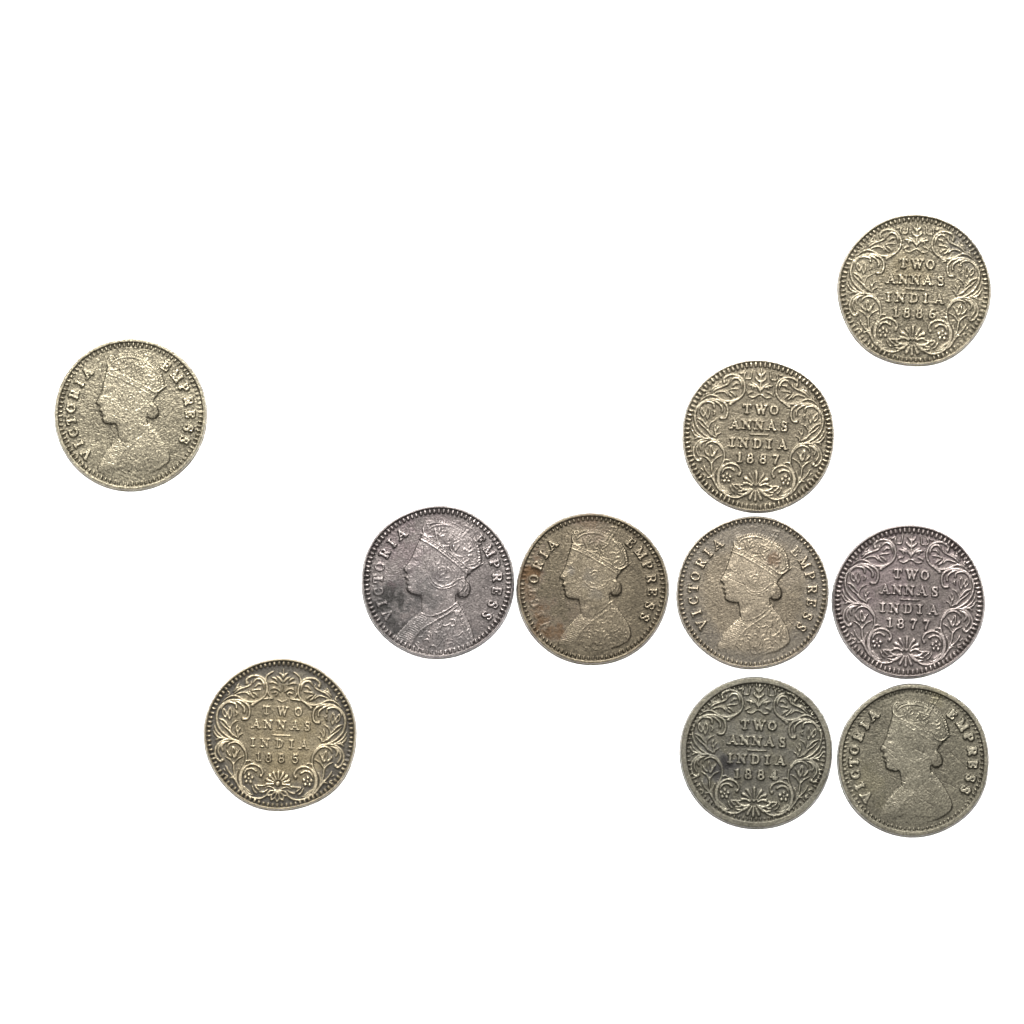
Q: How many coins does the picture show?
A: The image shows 10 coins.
